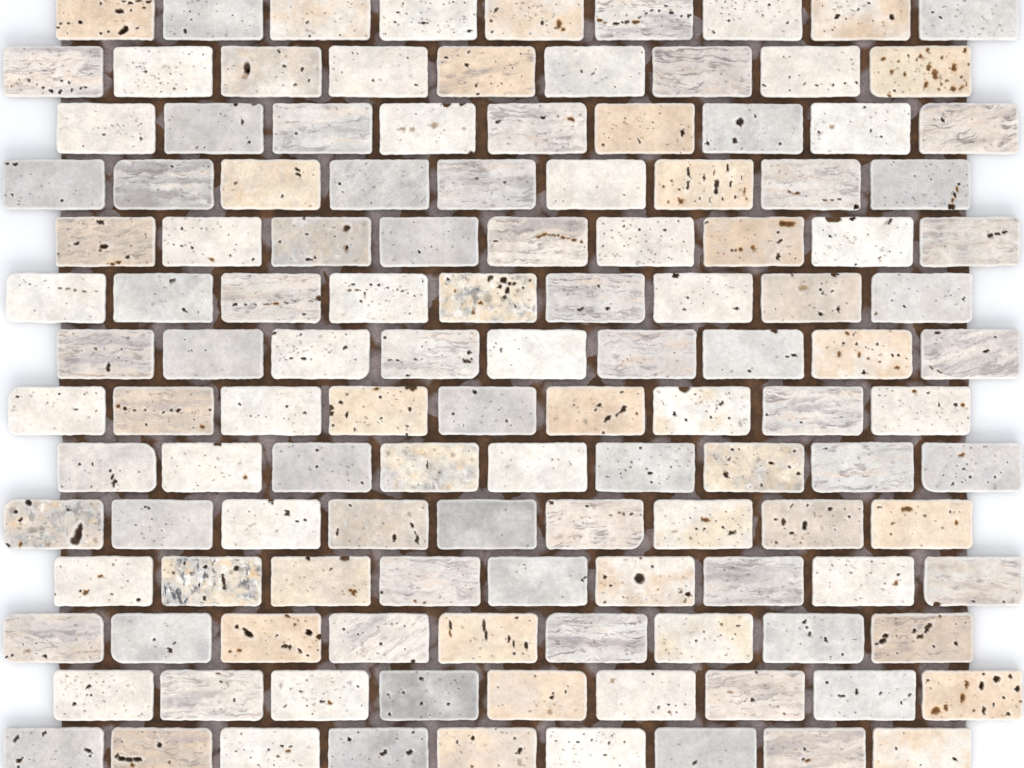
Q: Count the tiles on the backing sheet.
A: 126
